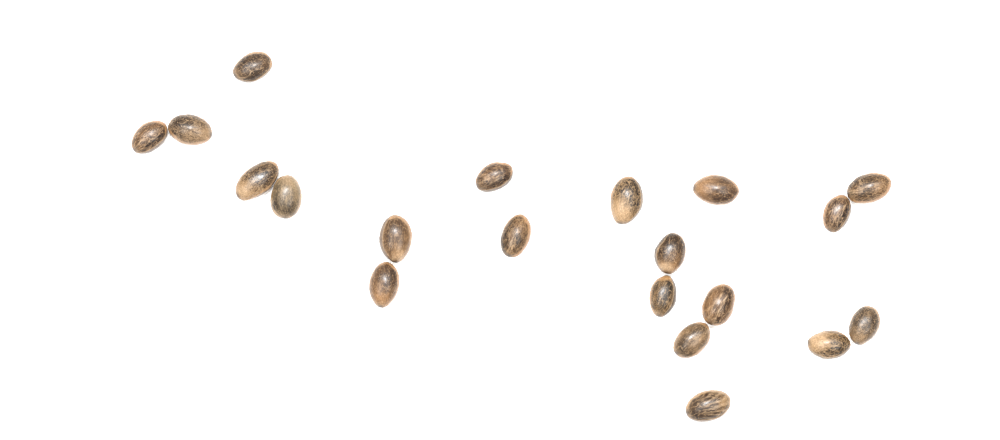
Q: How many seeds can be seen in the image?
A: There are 20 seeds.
